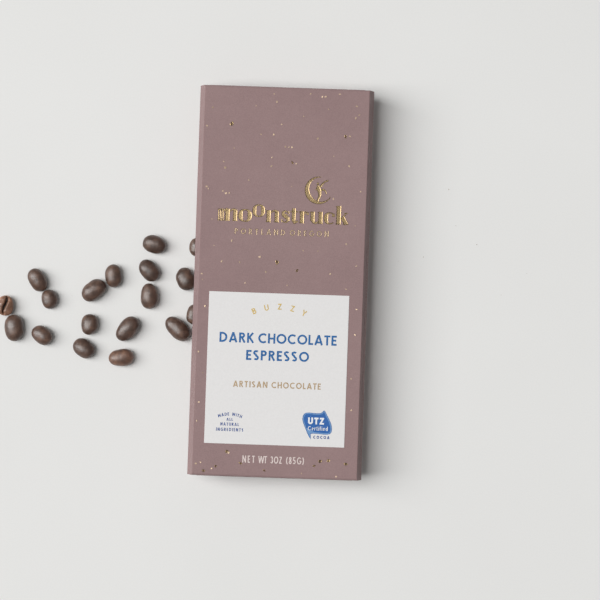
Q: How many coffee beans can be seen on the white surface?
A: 18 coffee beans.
